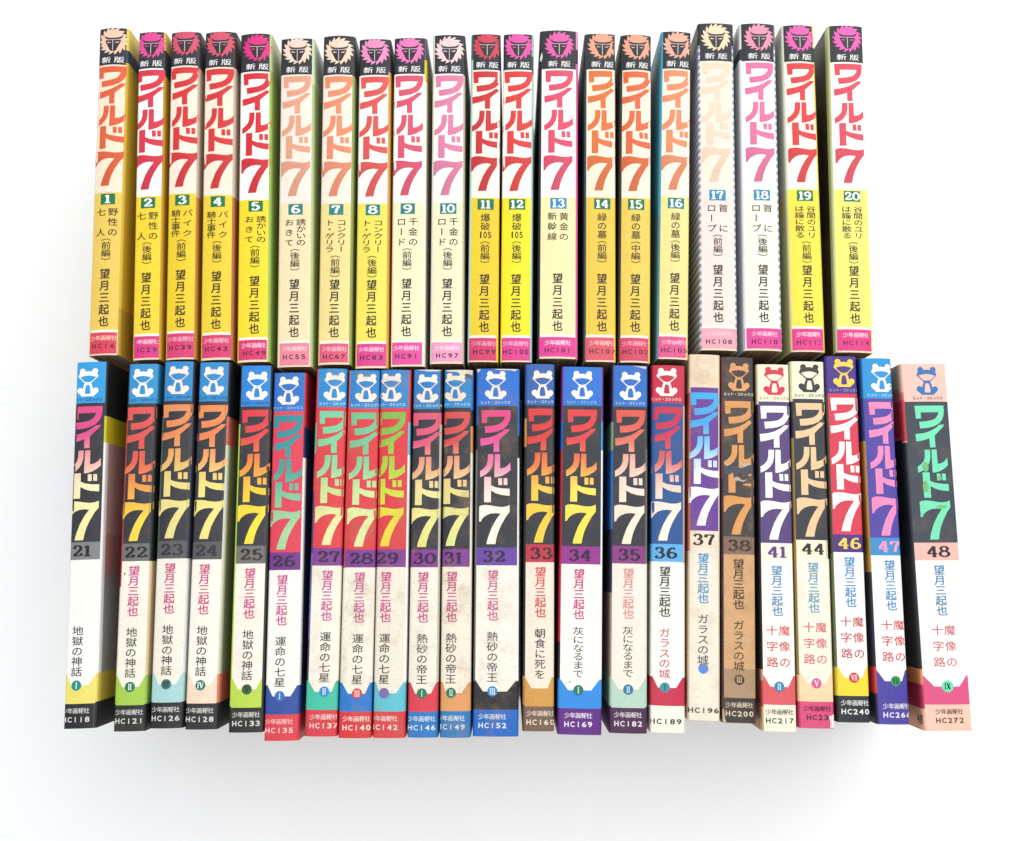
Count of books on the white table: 43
